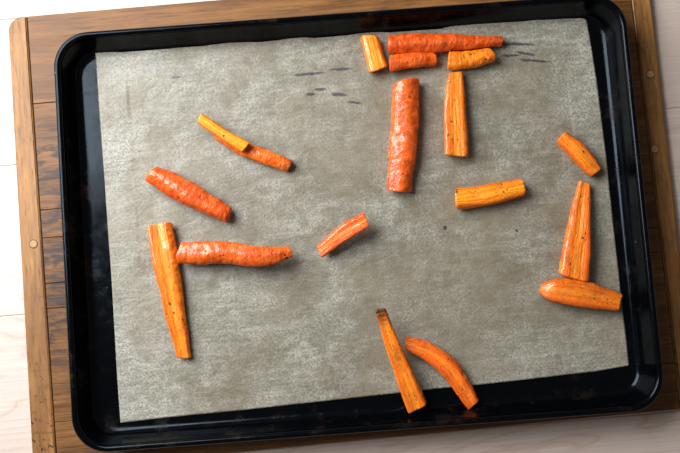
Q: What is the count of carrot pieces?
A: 18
